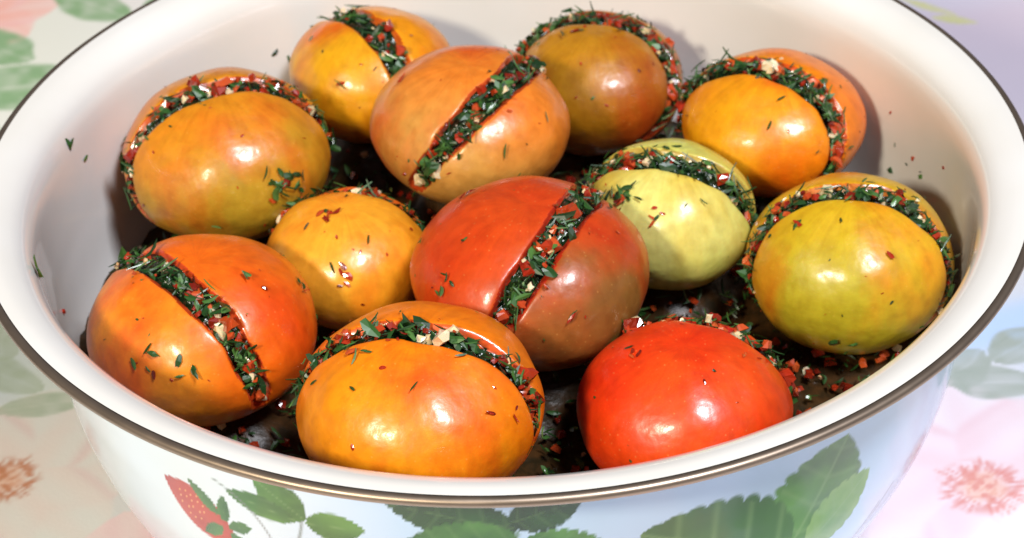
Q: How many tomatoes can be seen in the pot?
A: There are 12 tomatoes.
